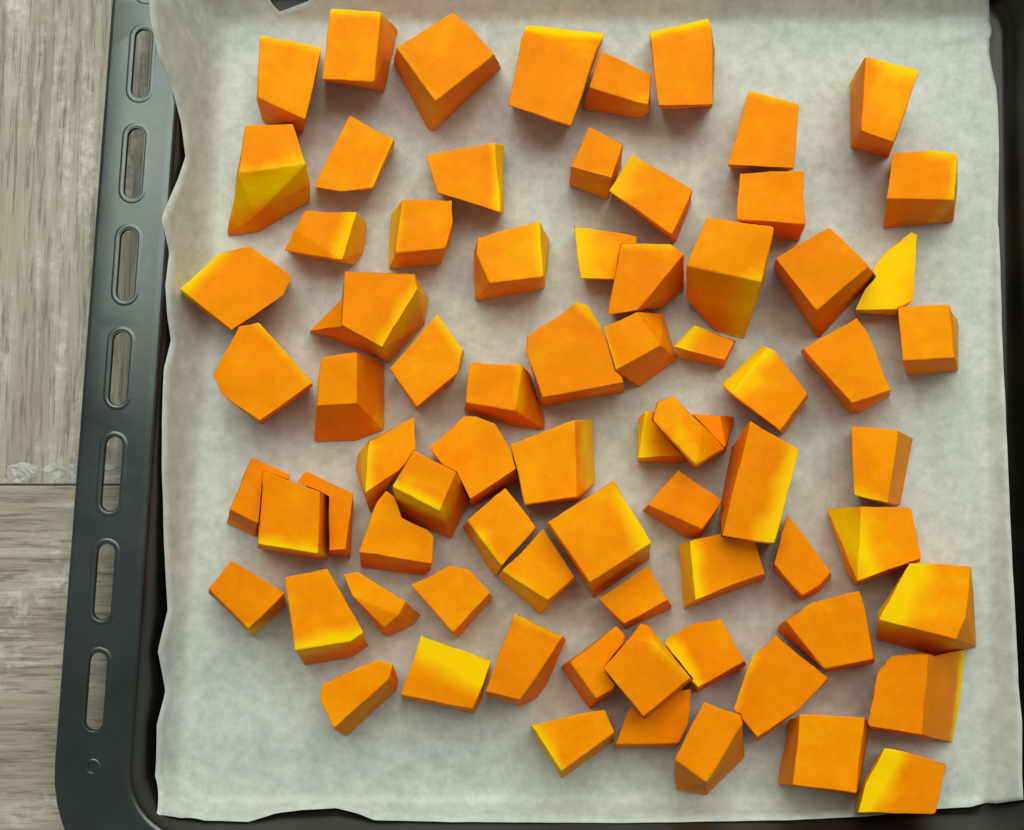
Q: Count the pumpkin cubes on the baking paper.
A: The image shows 74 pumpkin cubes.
